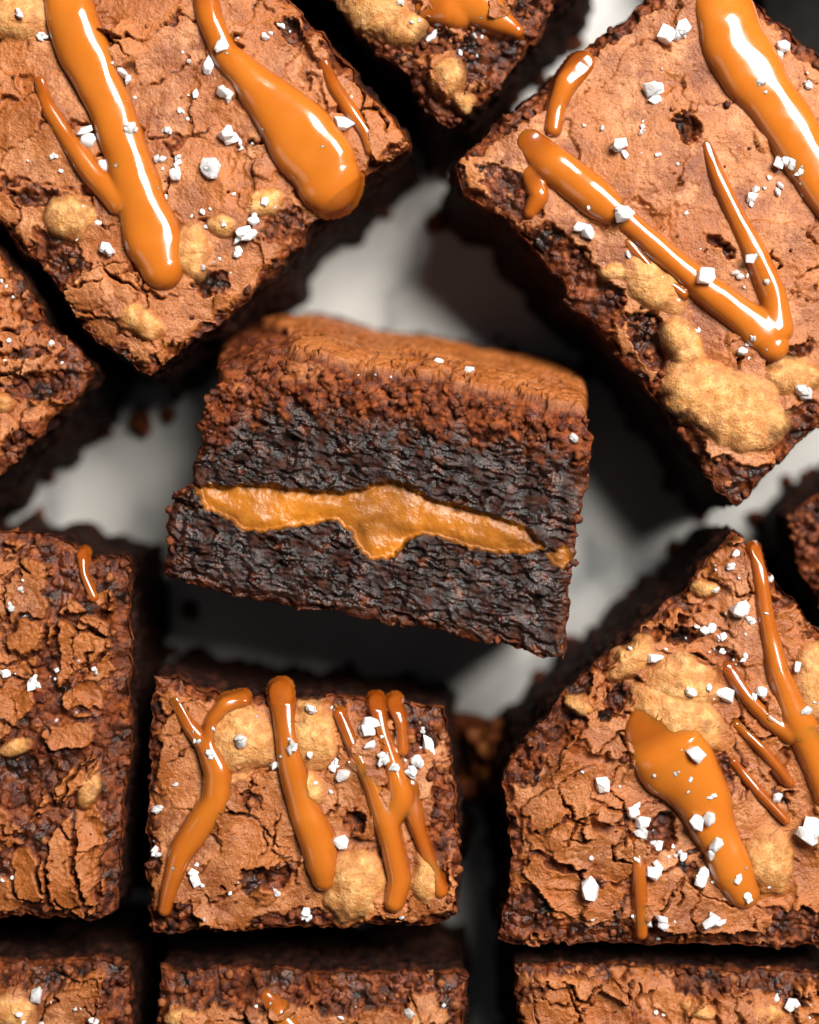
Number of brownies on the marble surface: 12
